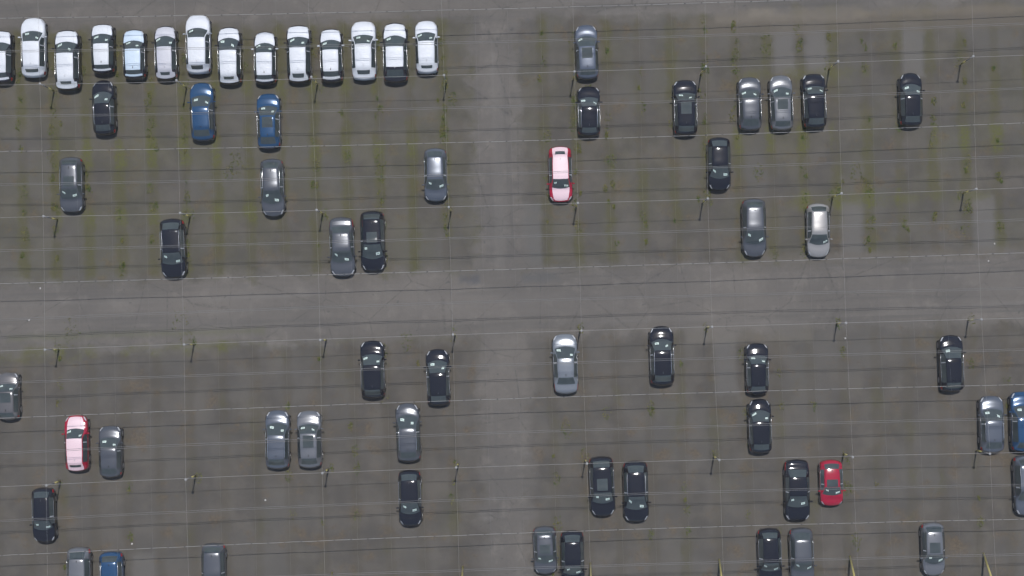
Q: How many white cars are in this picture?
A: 14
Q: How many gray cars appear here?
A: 22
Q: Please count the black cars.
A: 21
